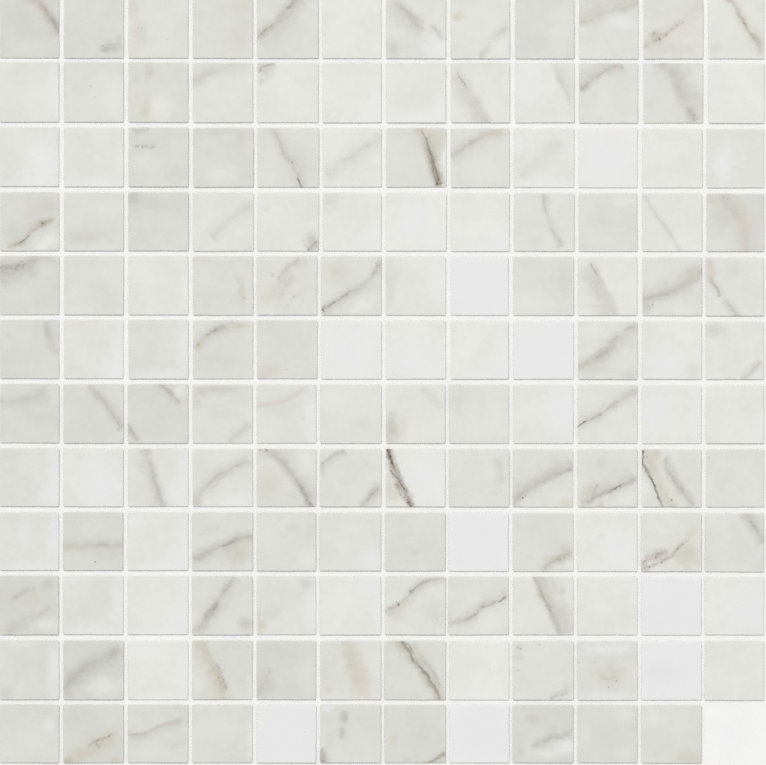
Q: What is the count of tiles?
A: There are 143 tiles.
